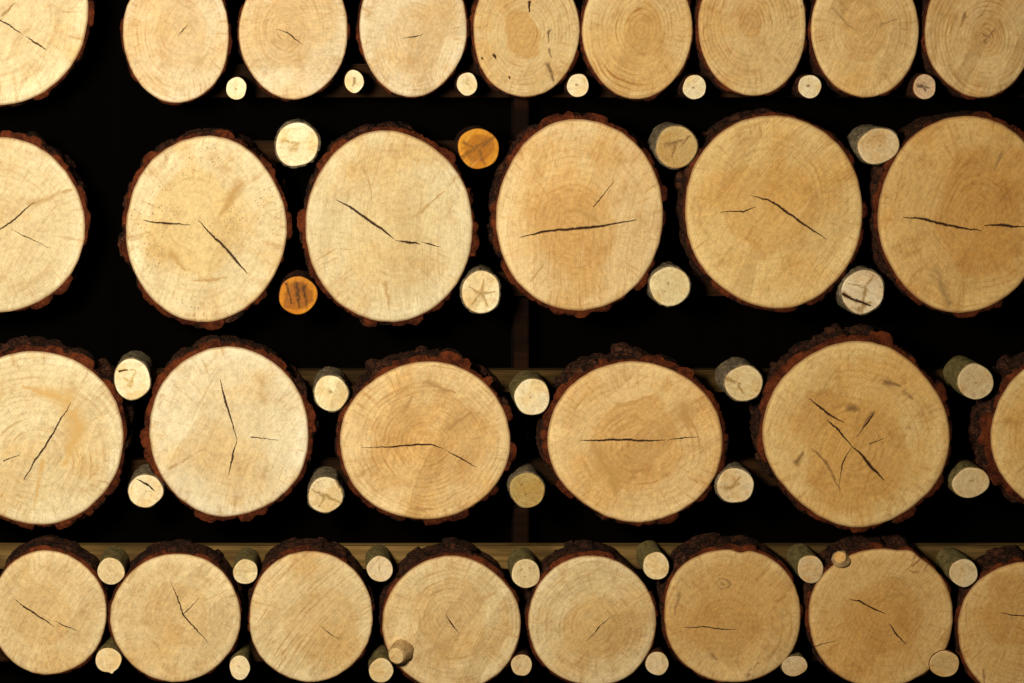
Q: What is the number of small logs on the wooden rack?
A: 39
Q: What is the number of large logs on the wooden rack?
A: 29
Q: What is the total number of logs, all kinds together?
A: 68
